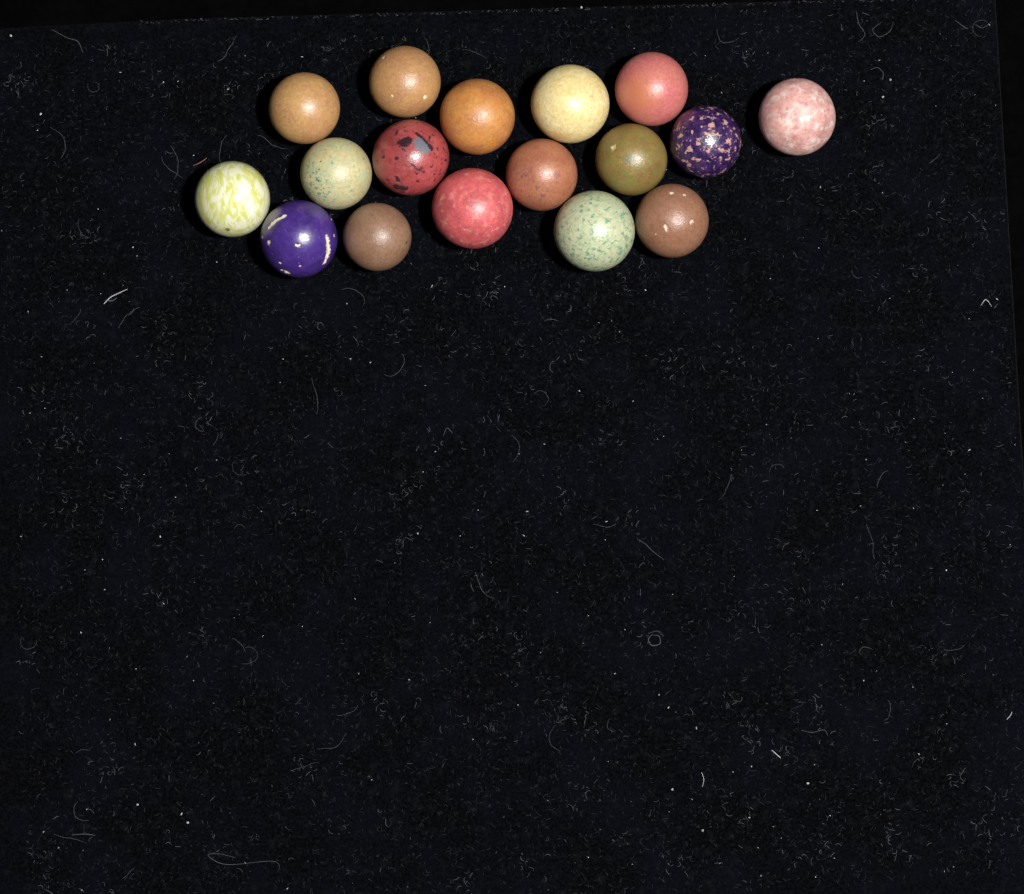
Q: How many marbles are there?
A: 17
